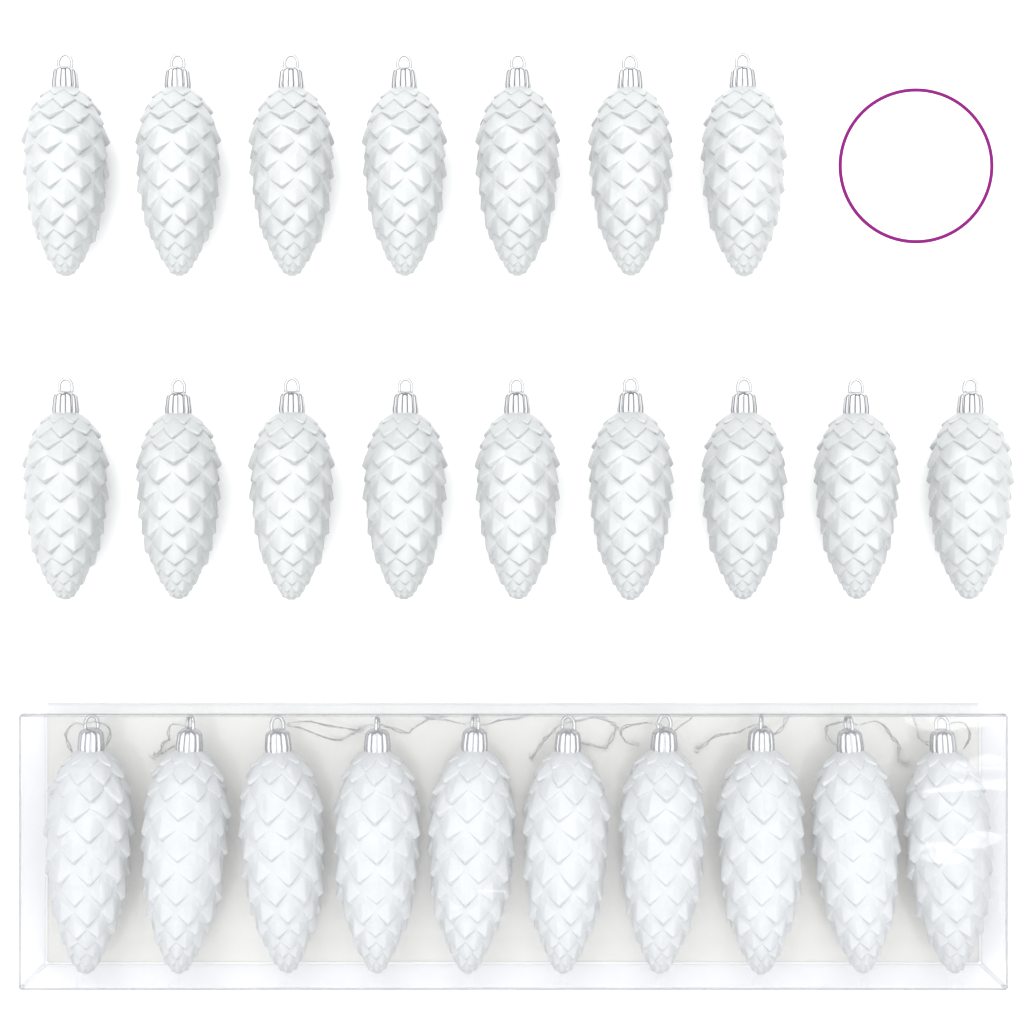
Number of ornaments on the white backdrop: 26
